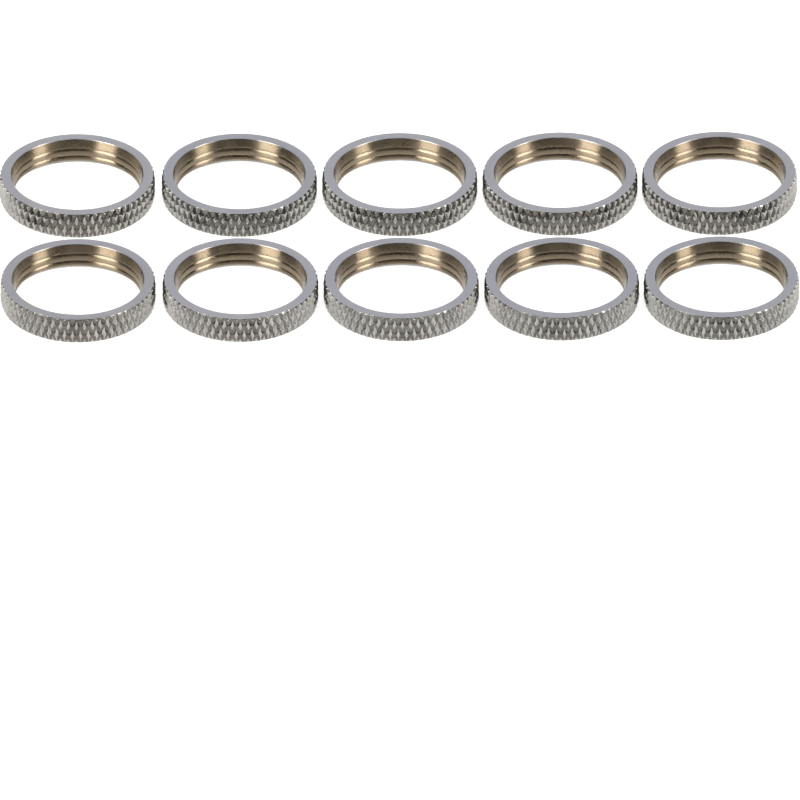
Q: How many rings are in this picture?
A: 10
